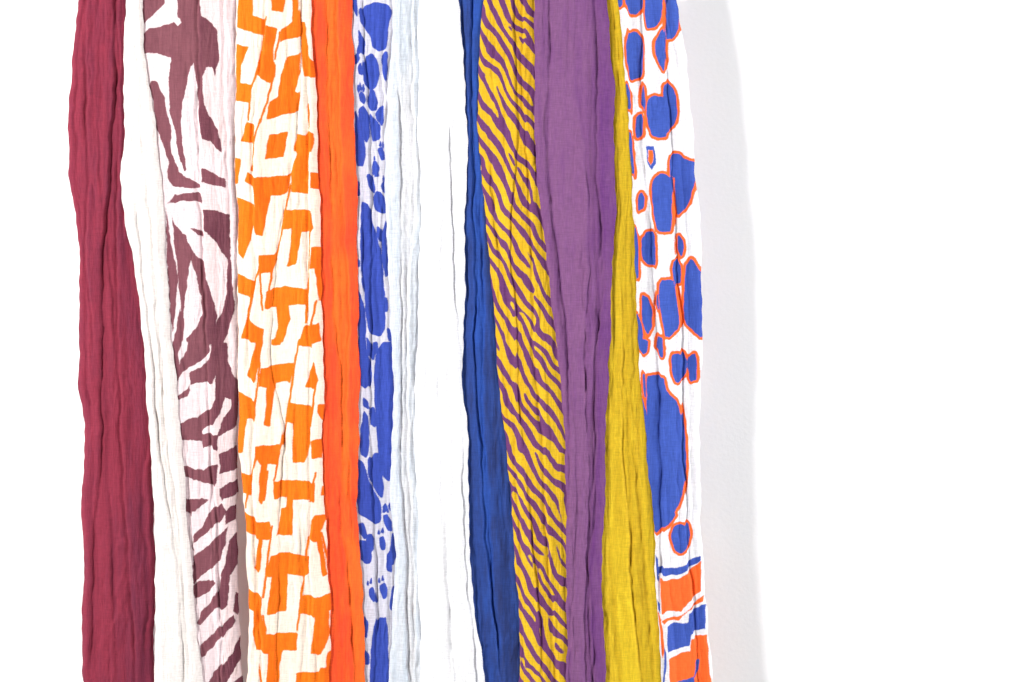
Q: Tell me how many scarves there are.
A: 13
